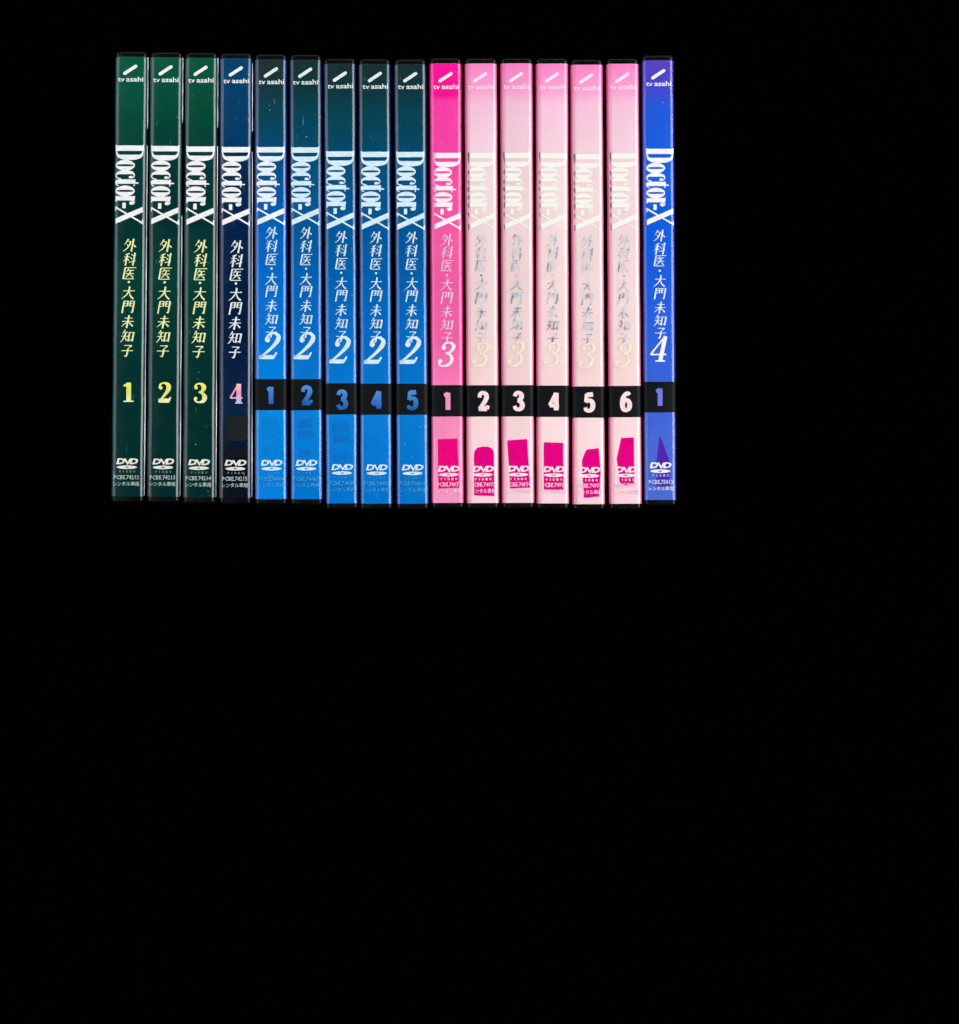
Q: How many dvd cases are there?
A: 16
